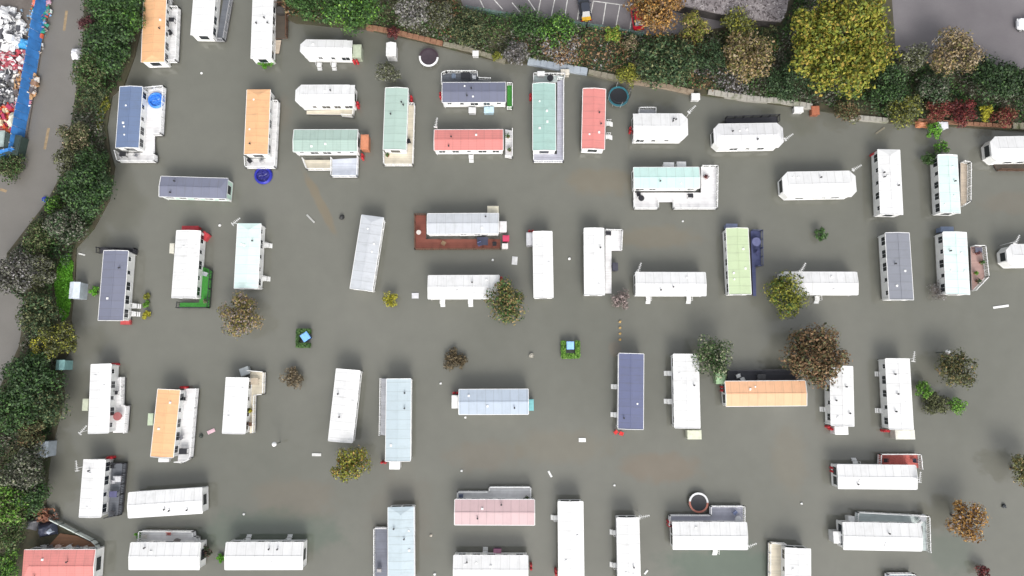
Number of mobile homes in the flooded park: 60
